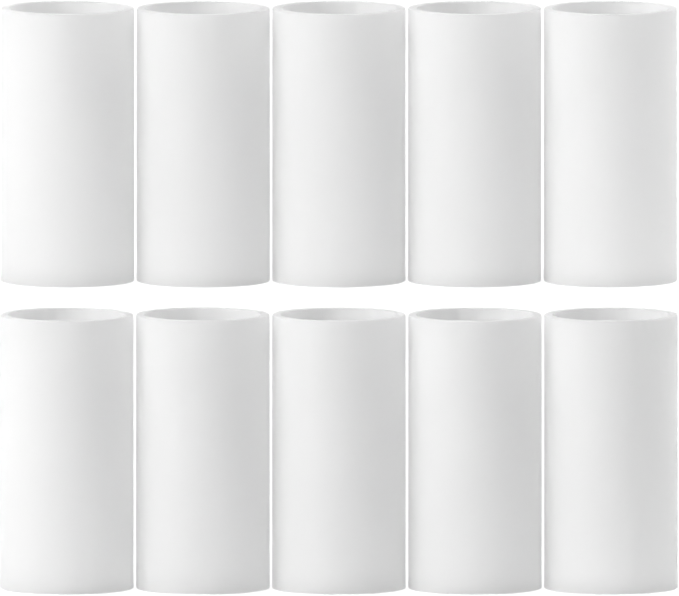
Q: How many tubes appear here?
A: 10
